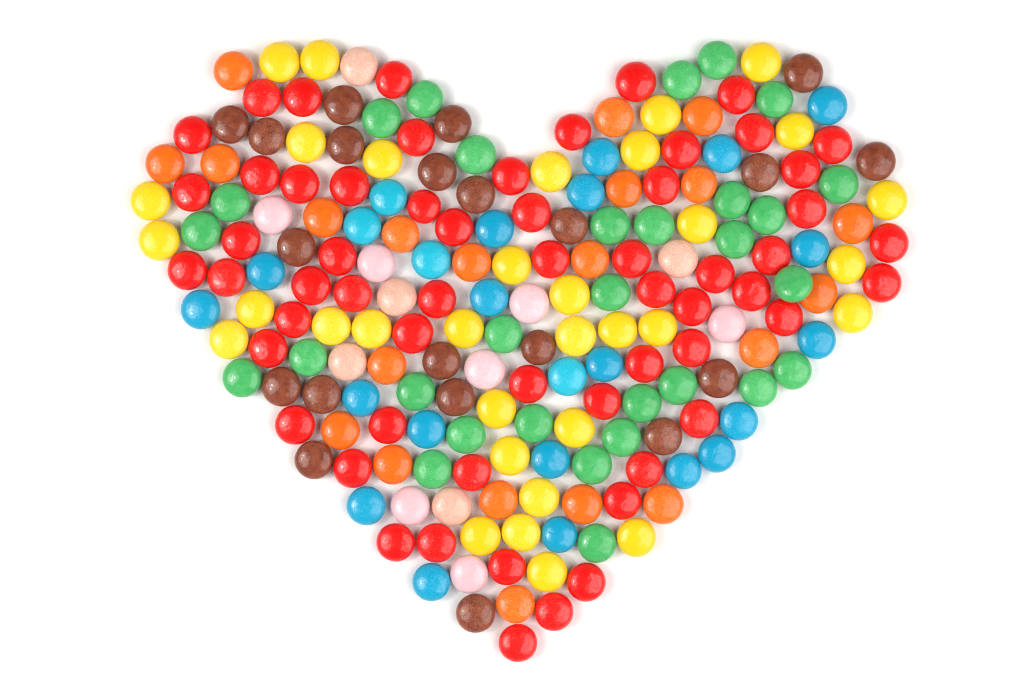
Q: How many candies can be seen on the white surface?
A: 200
